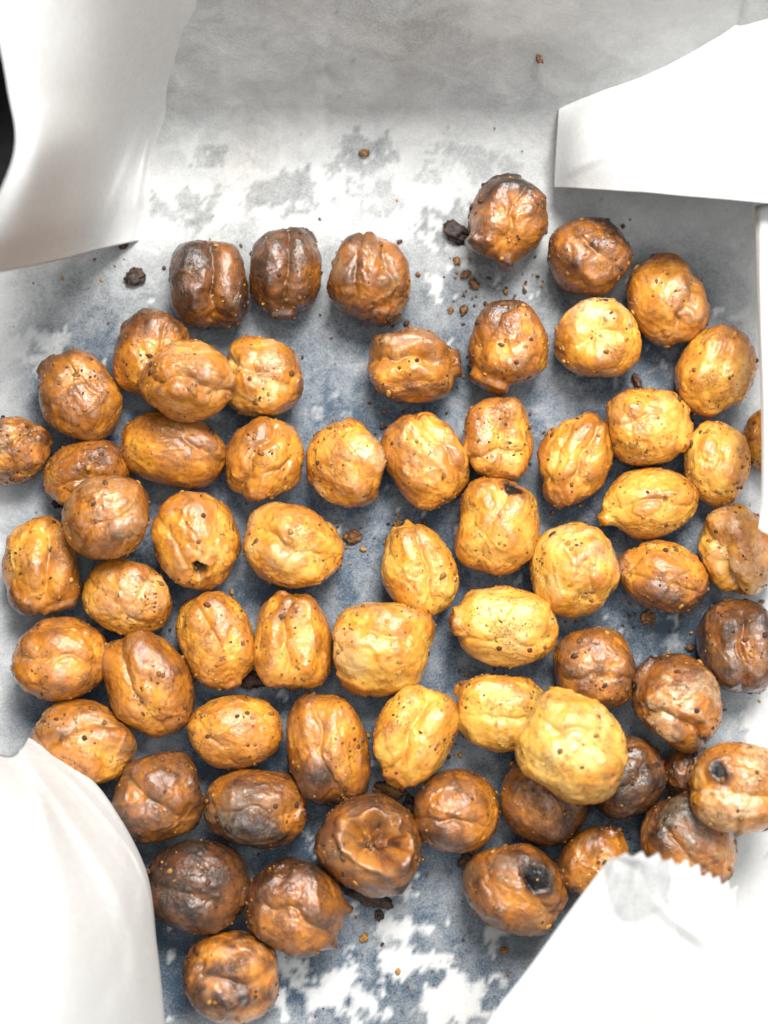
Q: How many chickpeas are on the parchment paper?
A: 65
